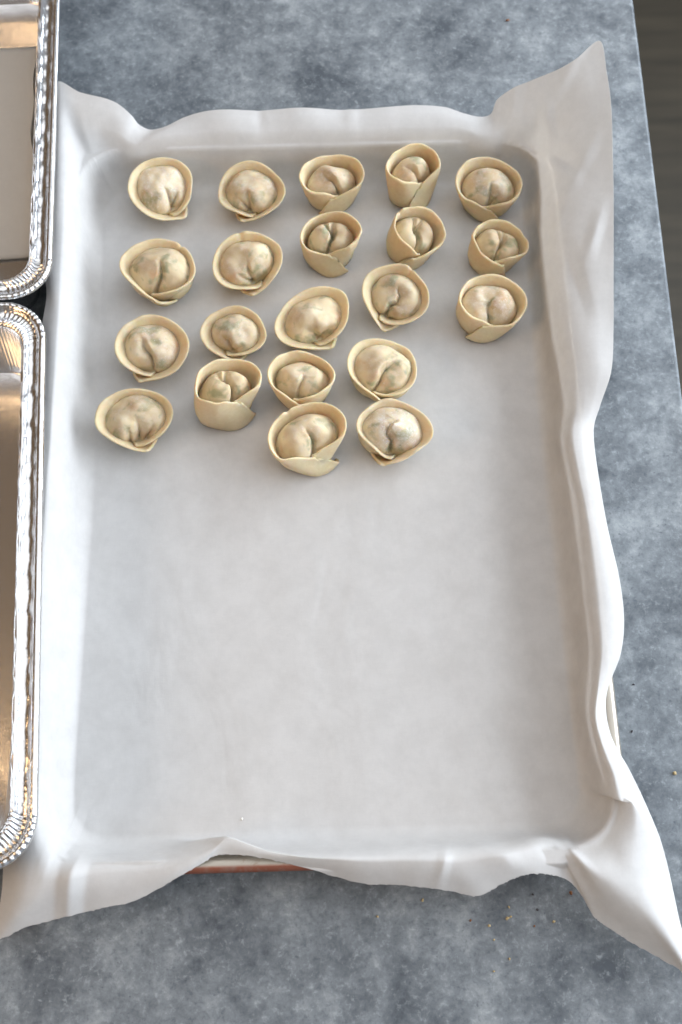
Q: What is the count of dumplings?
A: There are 21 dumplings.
